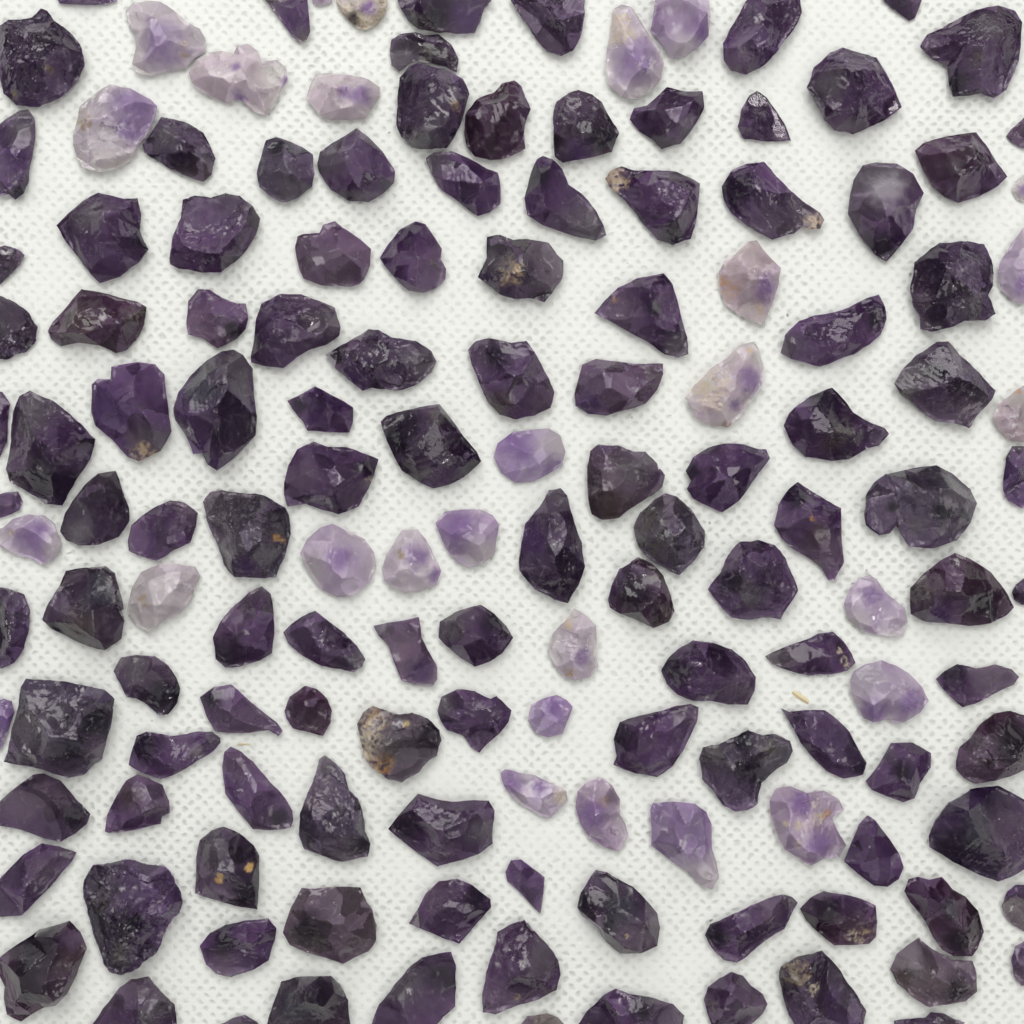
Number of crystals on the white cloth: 147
